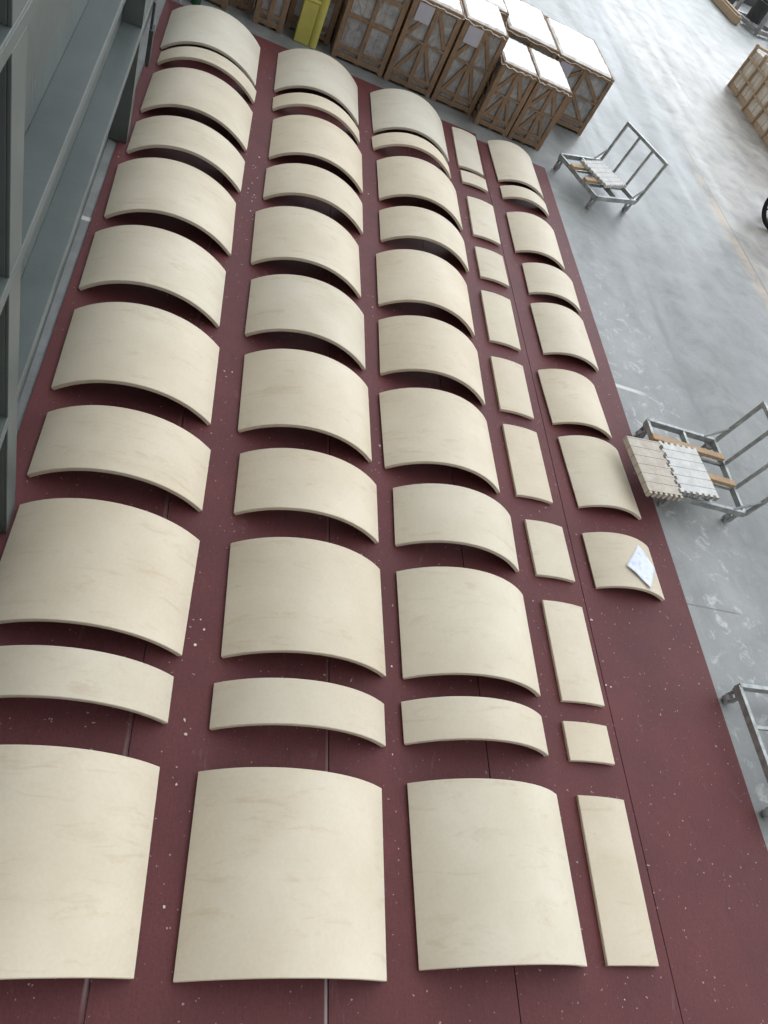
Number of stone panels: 52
